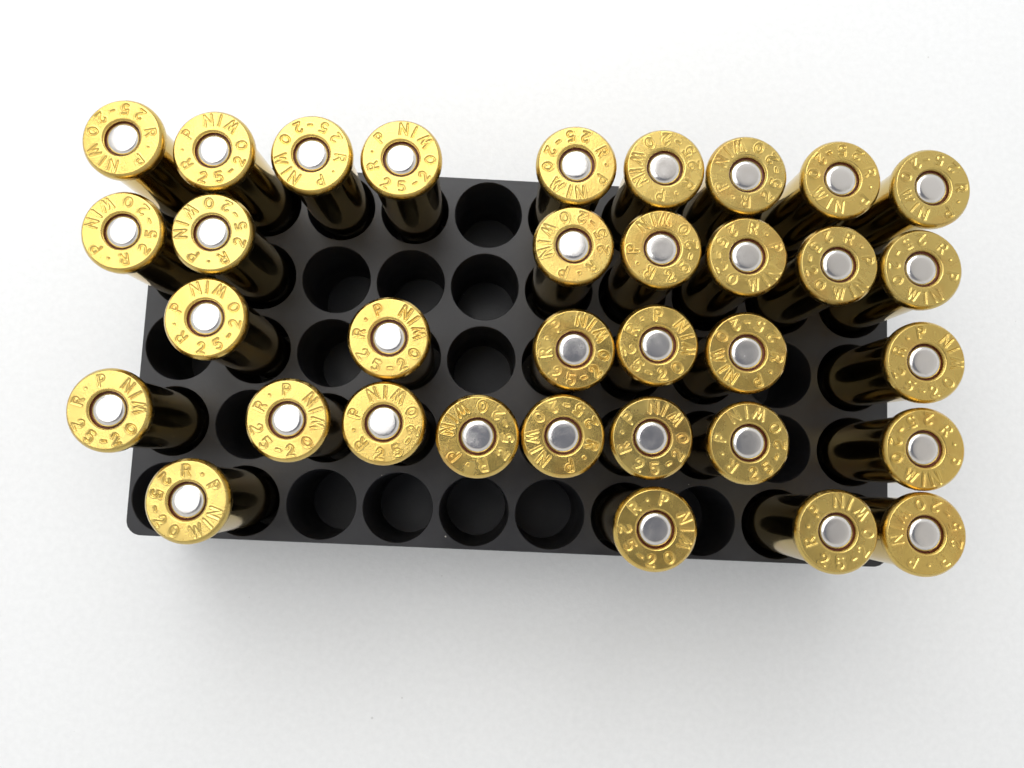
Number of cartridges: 34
